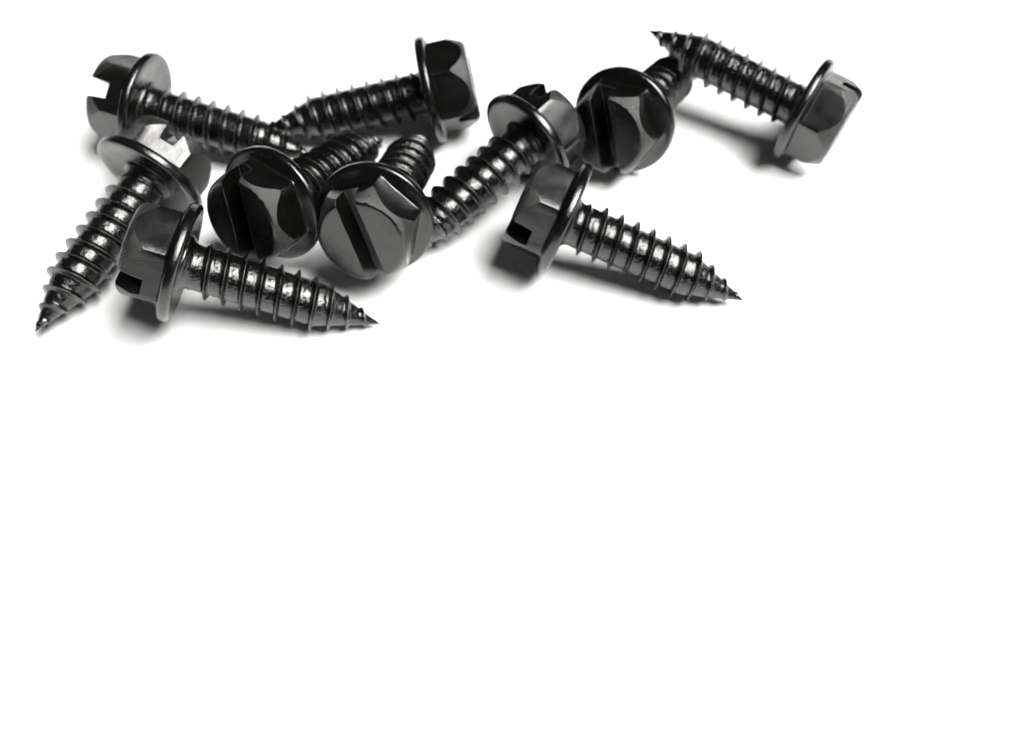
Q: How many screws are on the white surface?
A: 10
